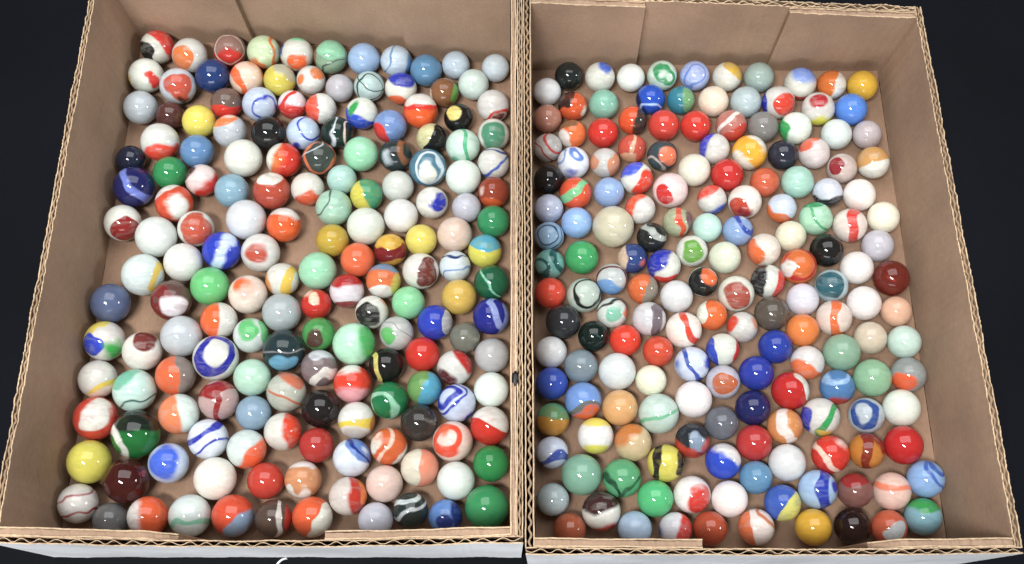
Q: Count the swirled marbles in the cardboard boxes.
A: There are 200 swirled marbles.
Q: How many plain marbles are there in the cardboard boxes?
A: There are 133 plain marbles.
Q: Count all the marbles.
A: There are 333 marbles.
